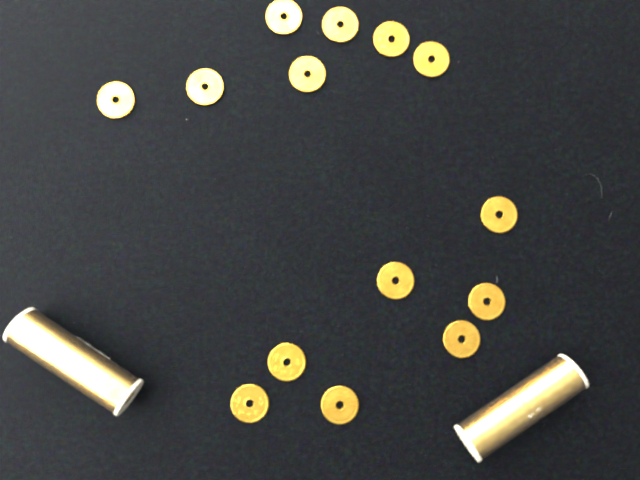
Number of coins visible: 14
